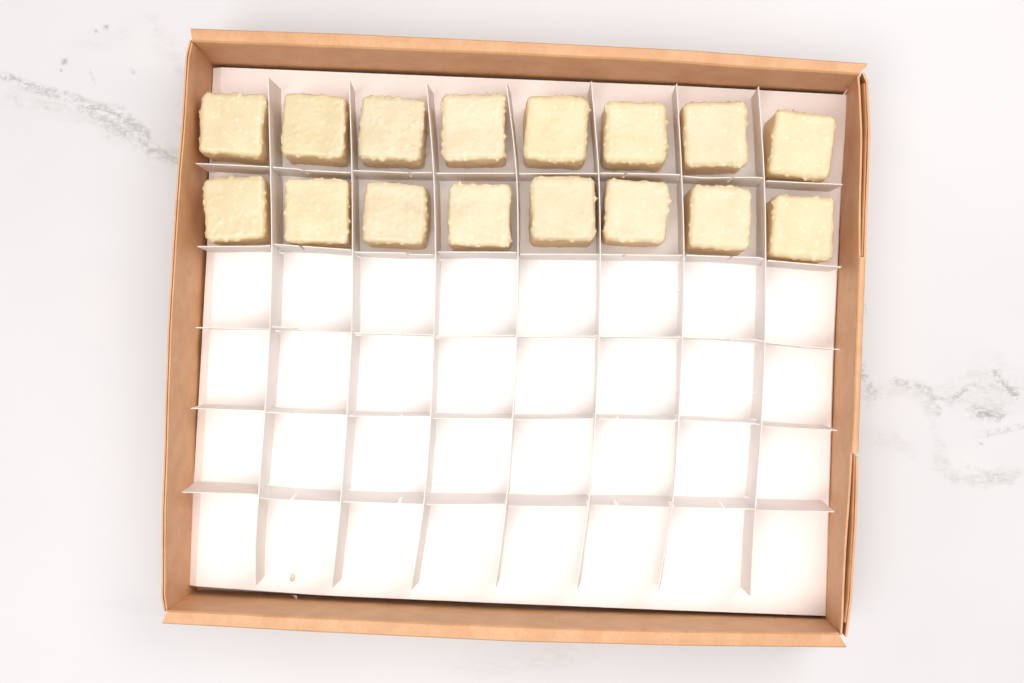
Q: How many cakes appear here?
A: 16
